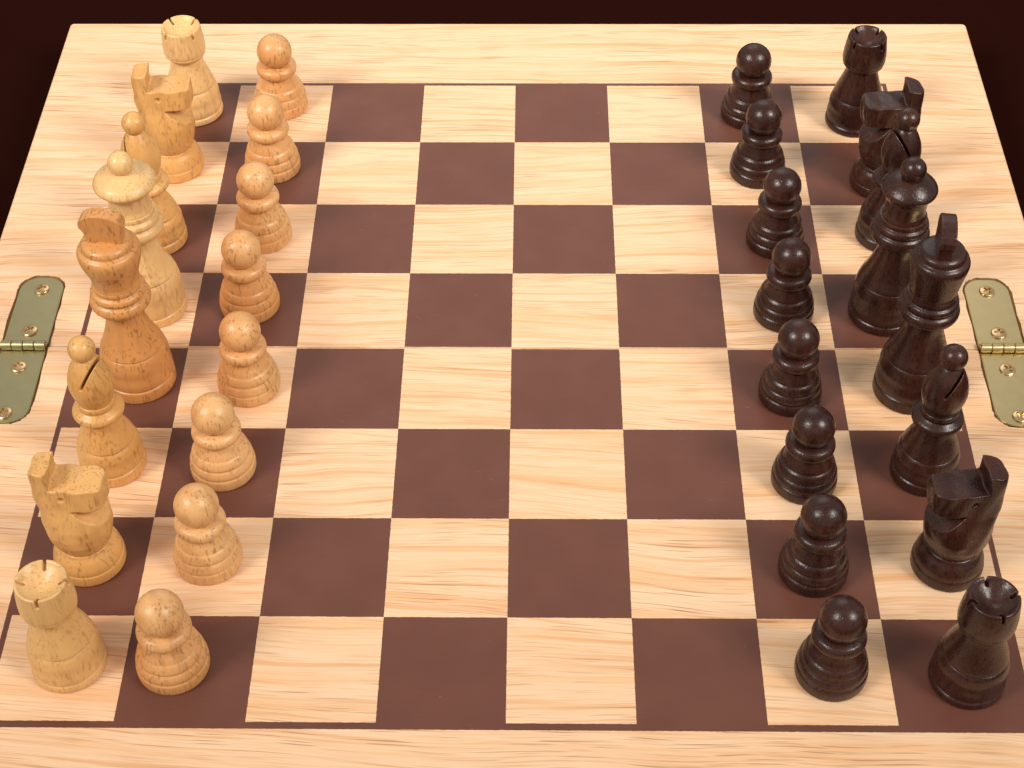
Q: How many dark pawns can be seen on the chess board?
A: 8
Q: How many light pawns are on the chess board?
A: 8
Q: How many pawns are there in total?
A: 16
